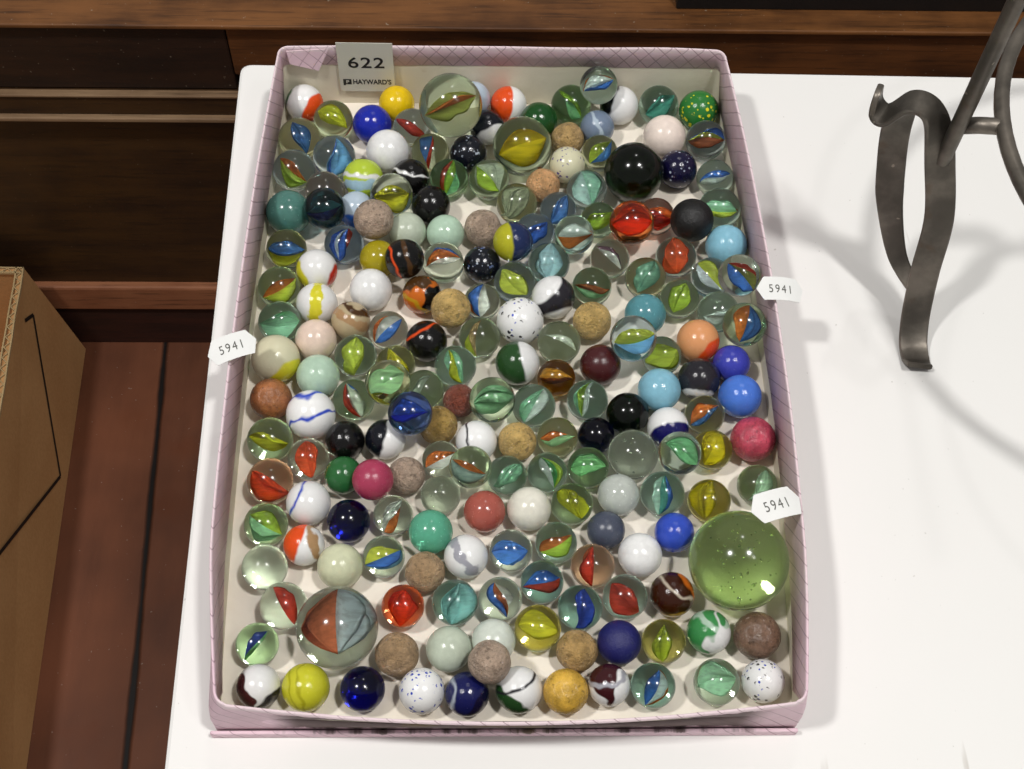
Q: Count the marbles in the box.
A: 200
